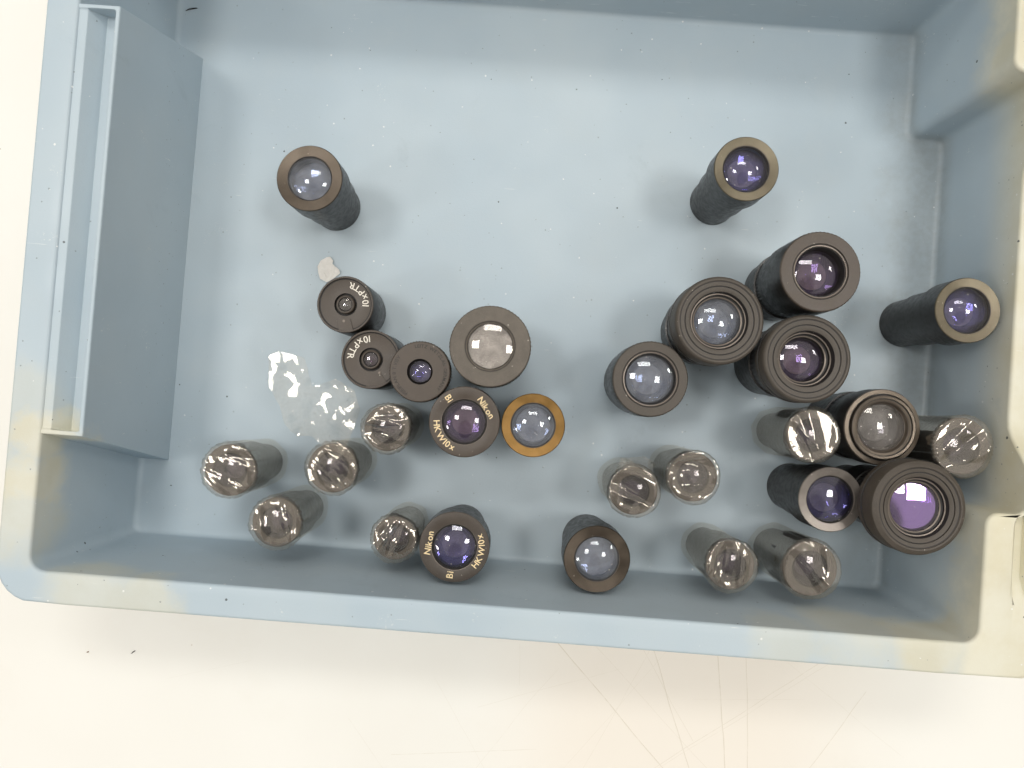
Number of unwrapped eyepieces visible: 18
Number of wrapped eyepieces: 11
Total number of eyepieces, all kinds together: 29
